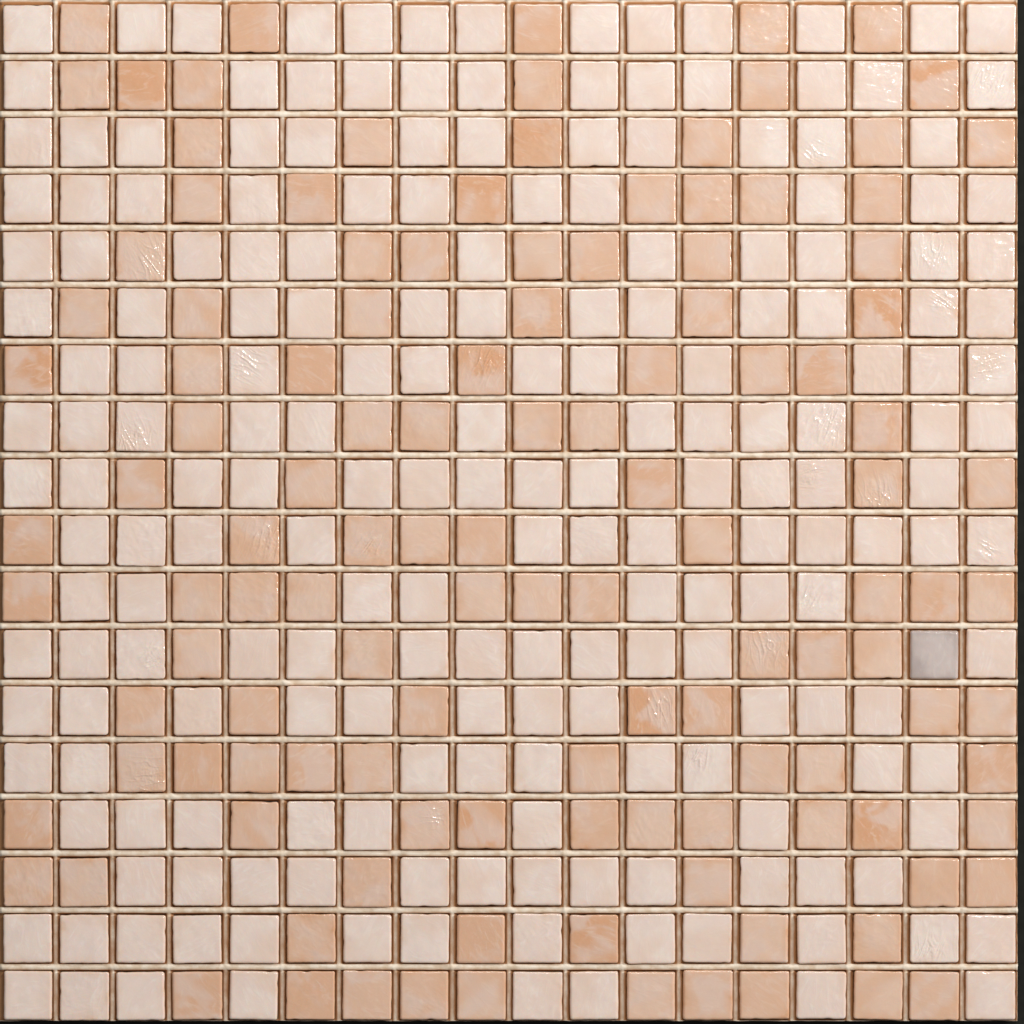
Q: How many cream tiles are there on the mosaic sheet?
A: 200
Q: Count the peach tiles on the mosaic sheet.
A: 123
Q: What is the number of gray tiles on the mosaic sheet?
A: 1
